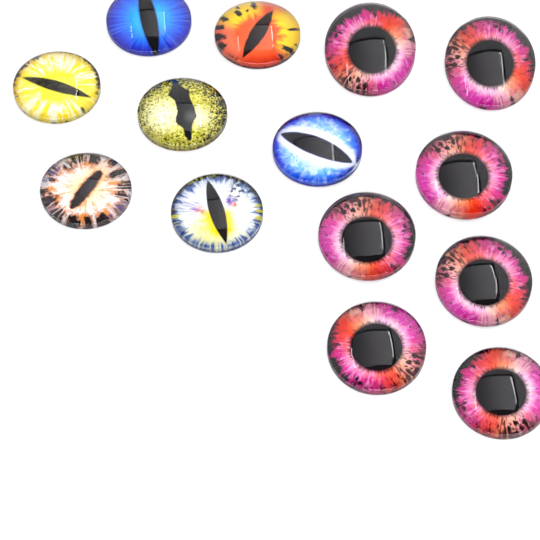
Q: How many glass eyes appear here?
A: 14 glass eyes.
